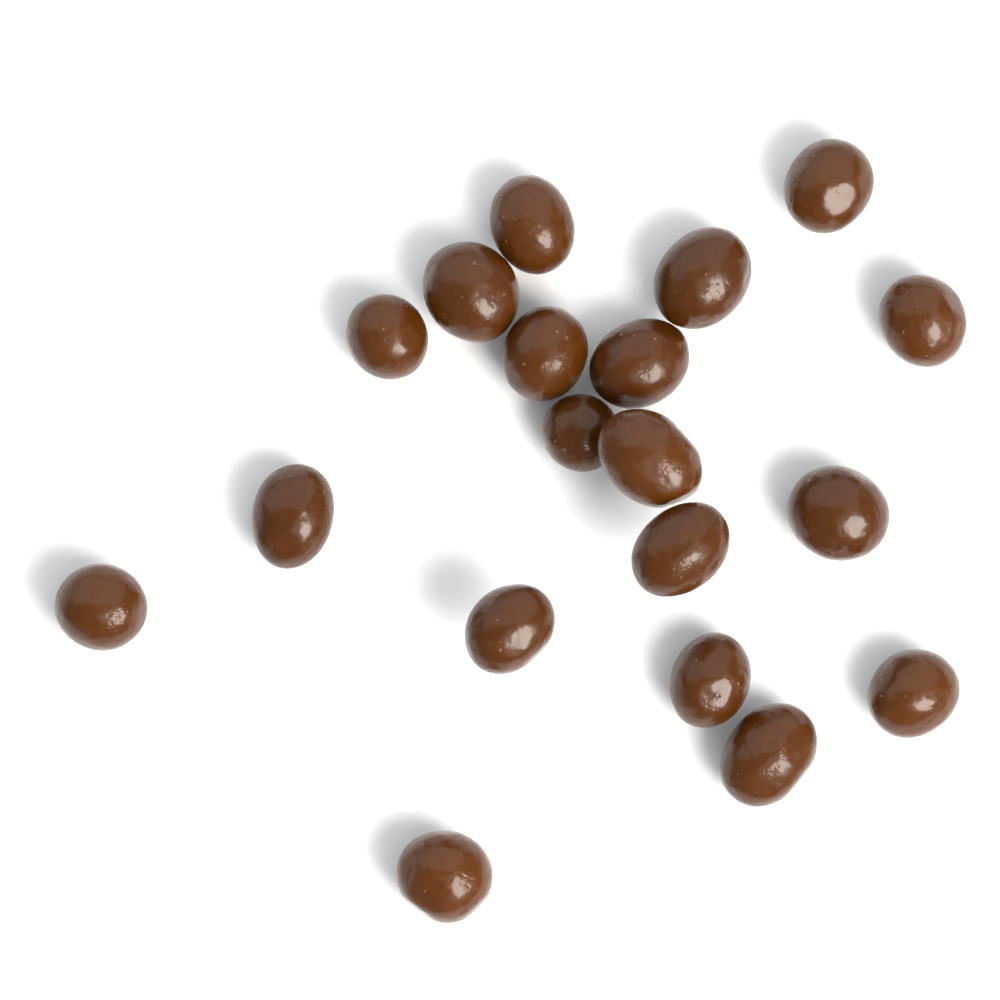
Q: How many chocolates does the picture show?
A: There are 19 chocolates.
